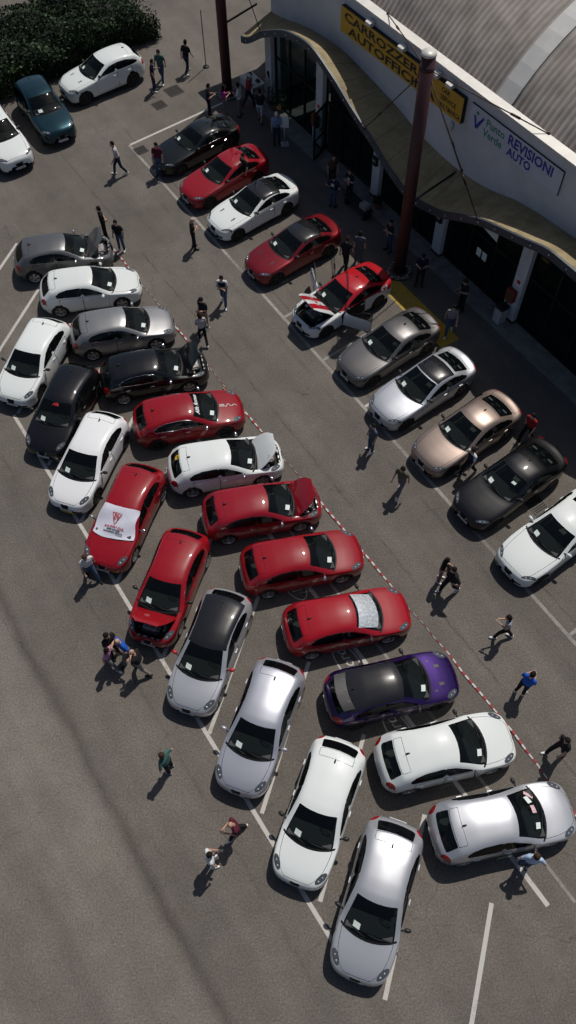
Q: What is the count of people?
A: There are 46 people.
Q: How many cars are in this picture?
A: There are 34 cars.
